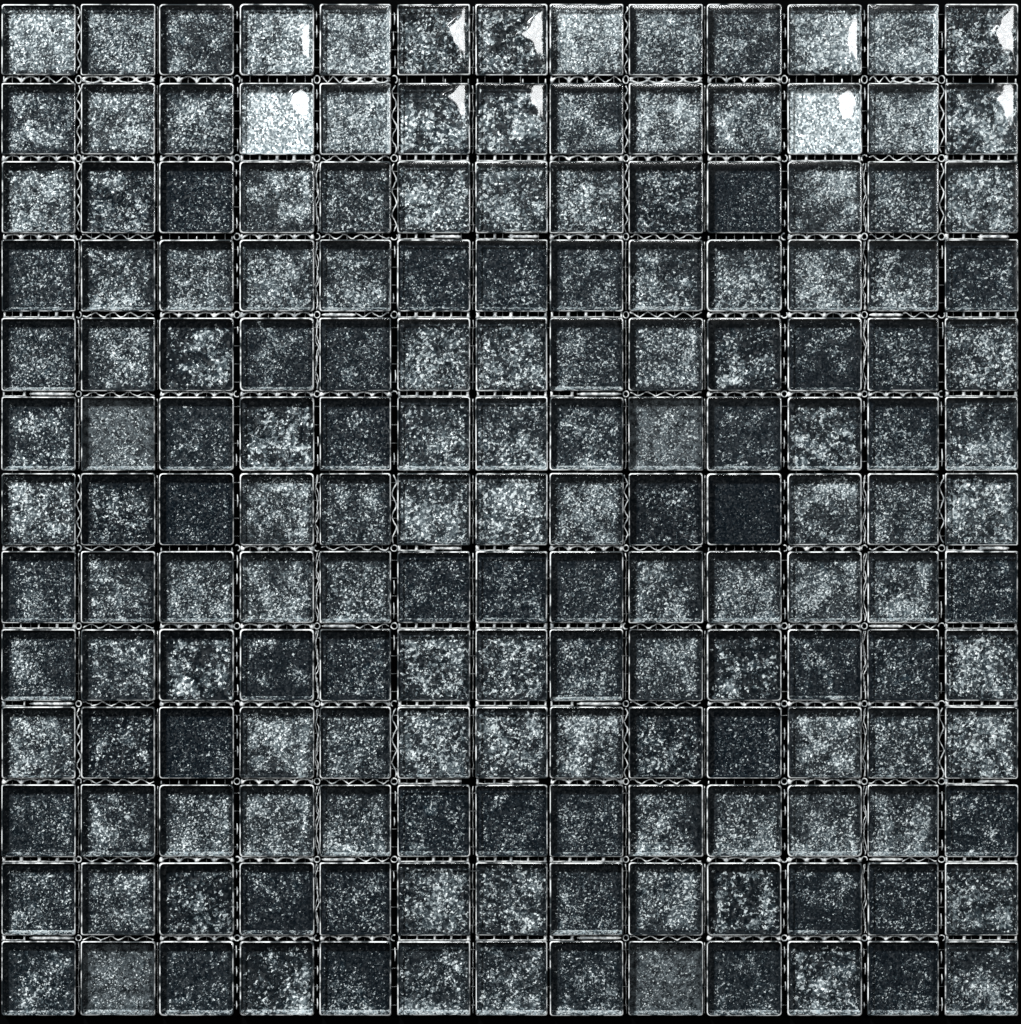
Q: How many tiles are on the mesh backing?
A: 169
